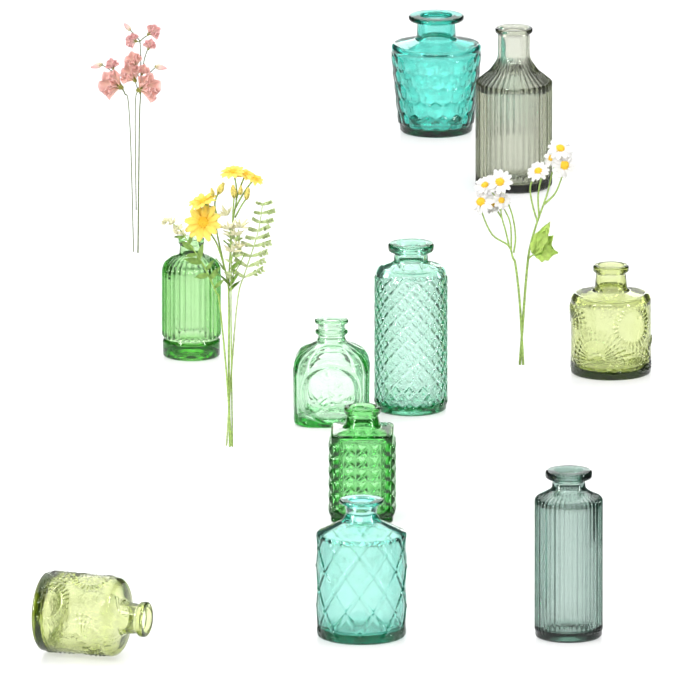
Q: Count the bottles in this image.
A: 10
